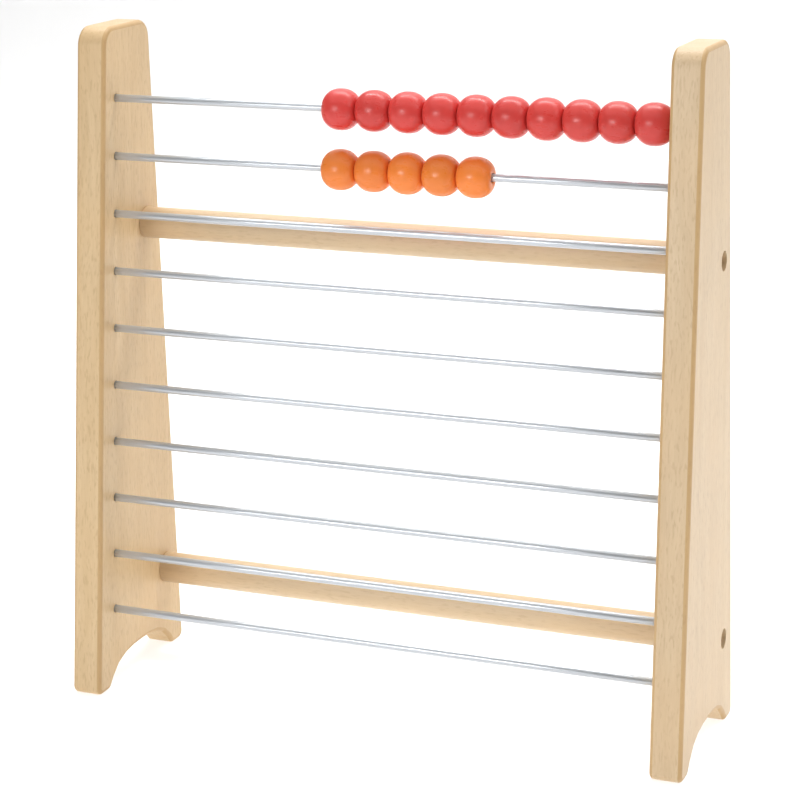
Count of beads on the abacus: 15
